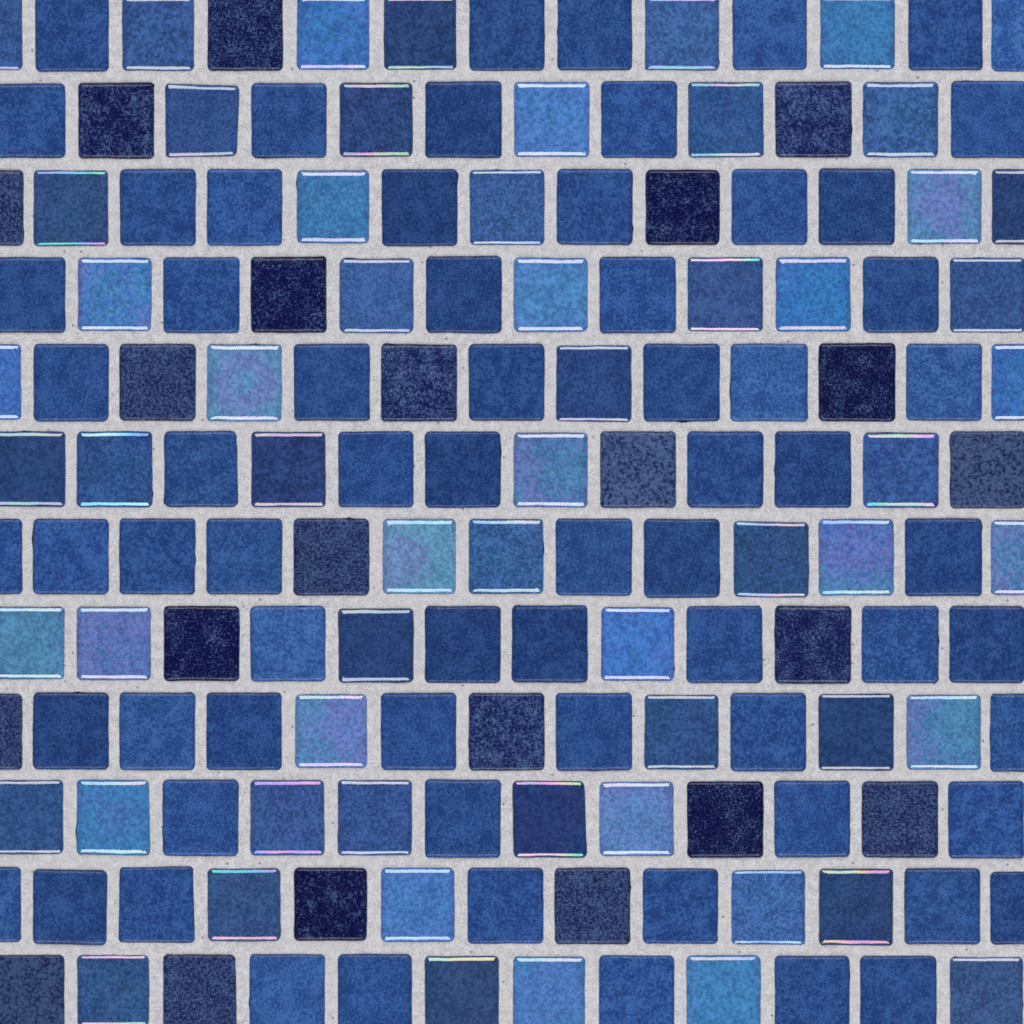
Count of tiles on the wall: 150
